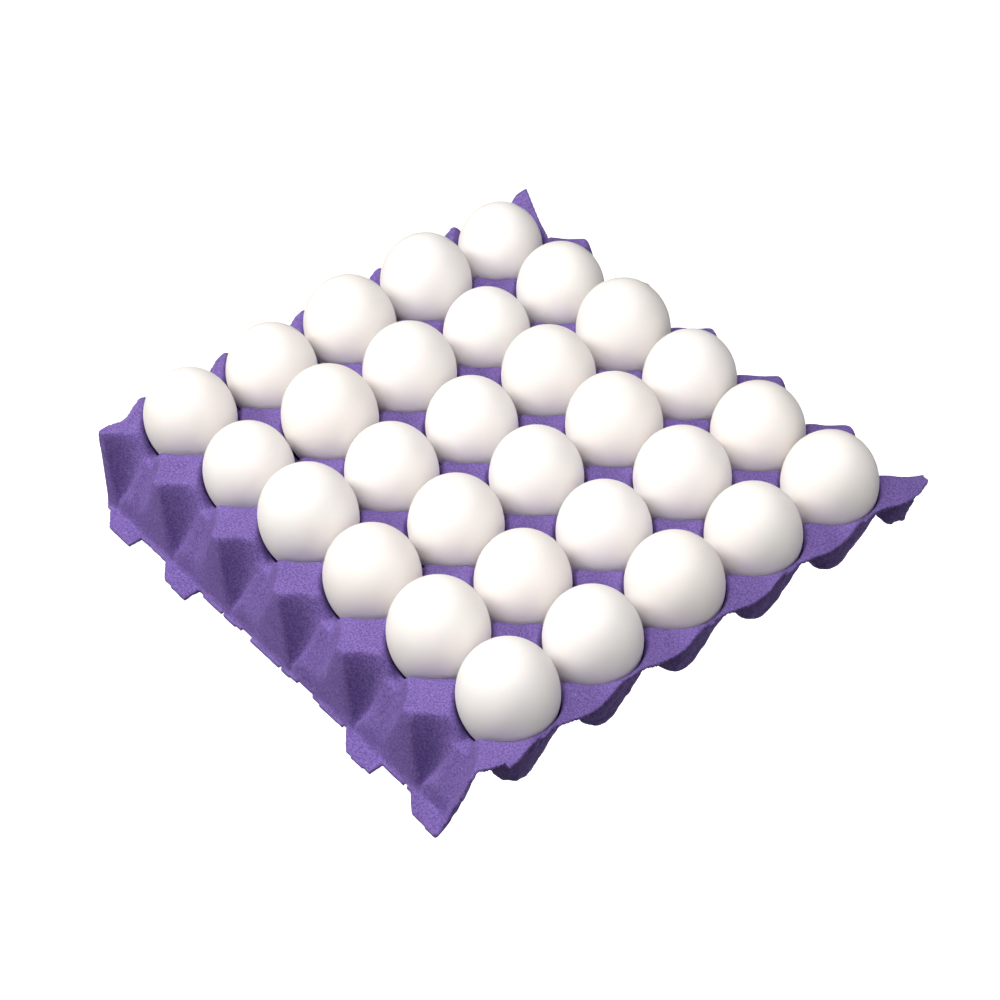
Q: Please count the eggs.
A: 30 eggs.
